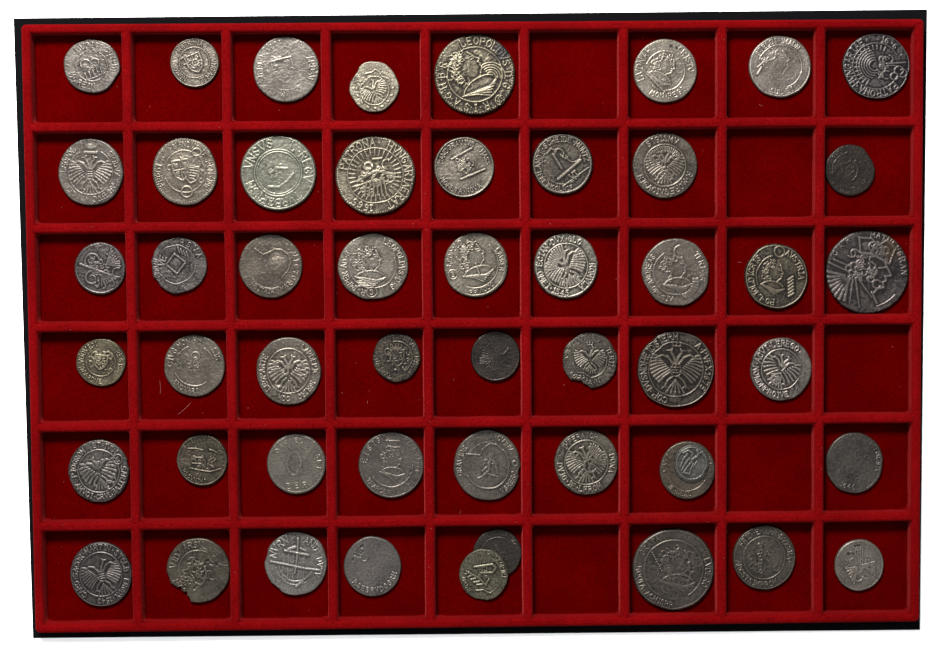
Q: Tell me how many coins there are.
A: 51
